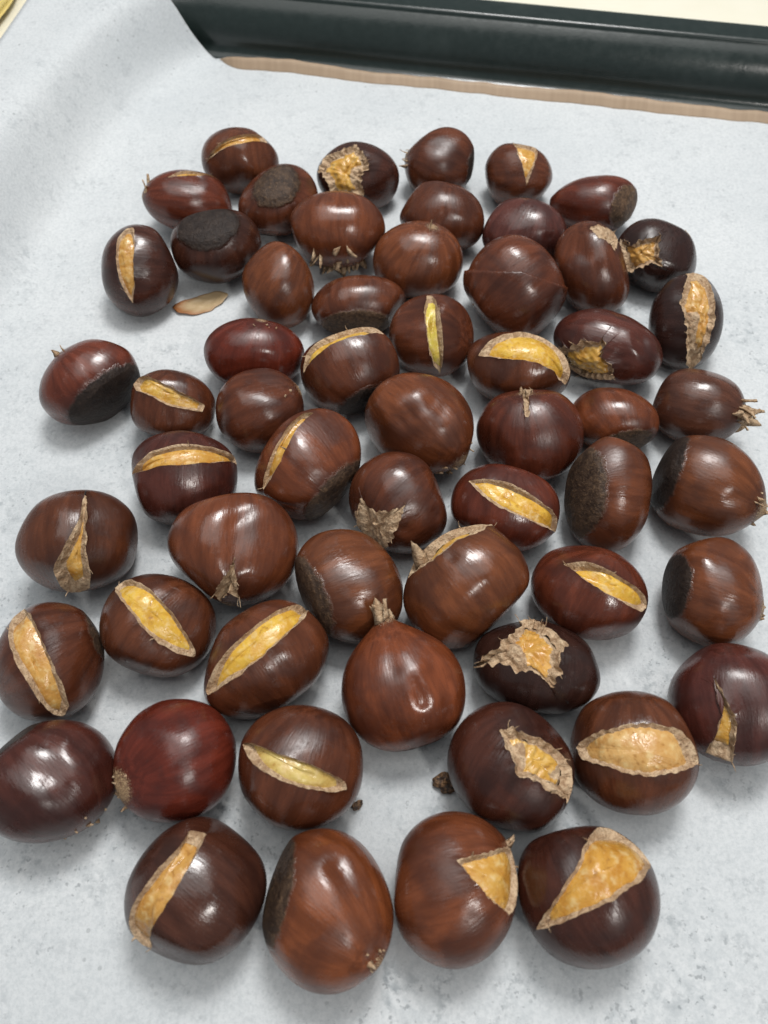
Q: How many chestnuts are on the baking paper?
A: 58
